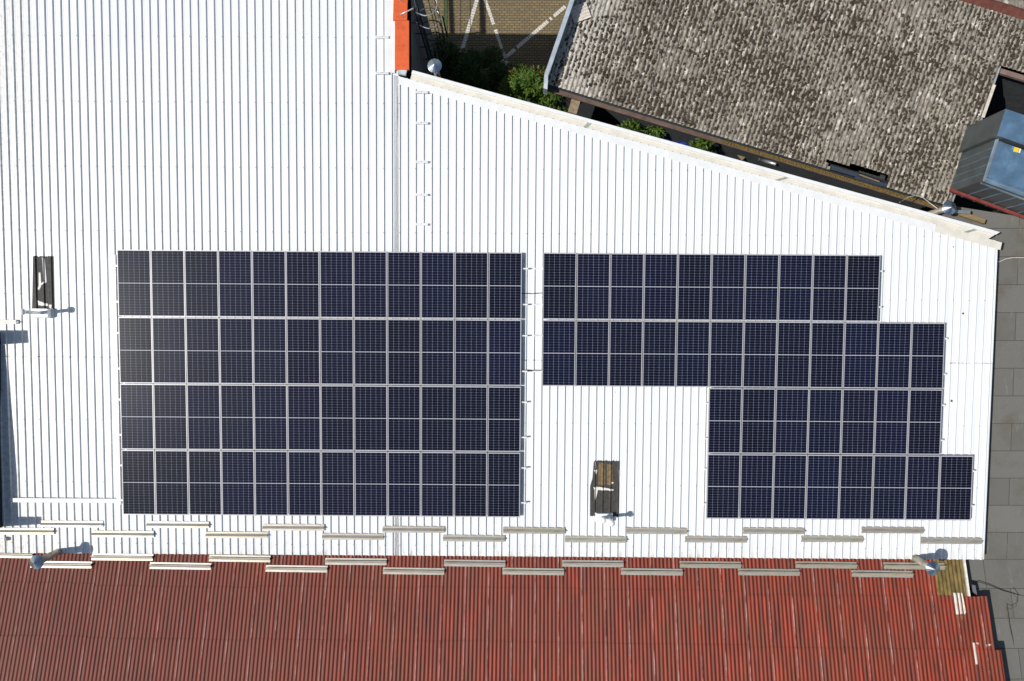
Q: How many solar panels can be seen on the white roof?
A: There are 85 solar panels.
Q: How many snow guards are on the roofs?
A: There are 34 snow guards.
